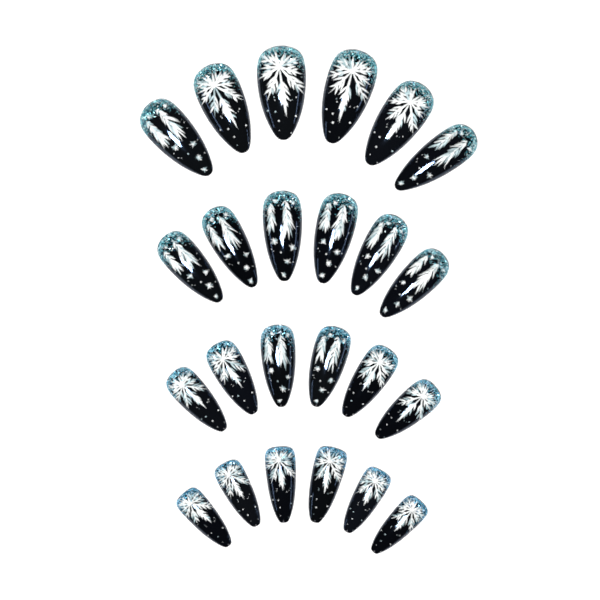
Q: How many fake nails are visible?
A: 24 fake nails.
